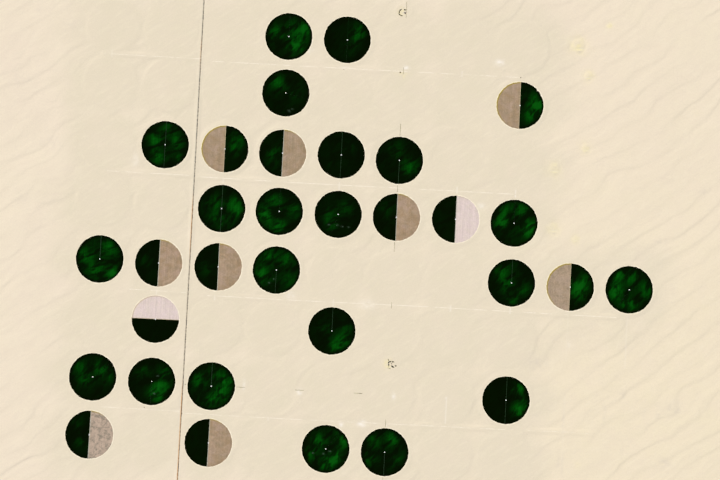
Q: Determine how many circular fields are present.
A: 32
